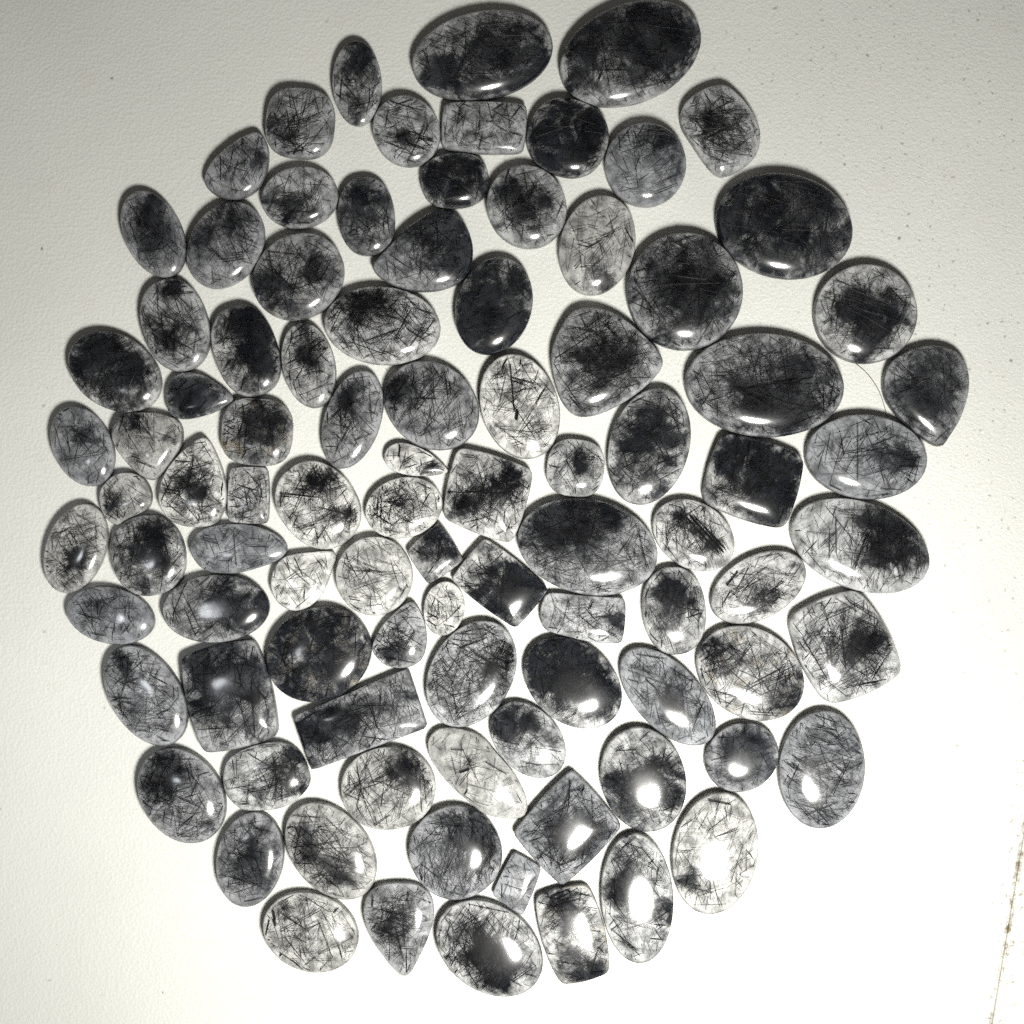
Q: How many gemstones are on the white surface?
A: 94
